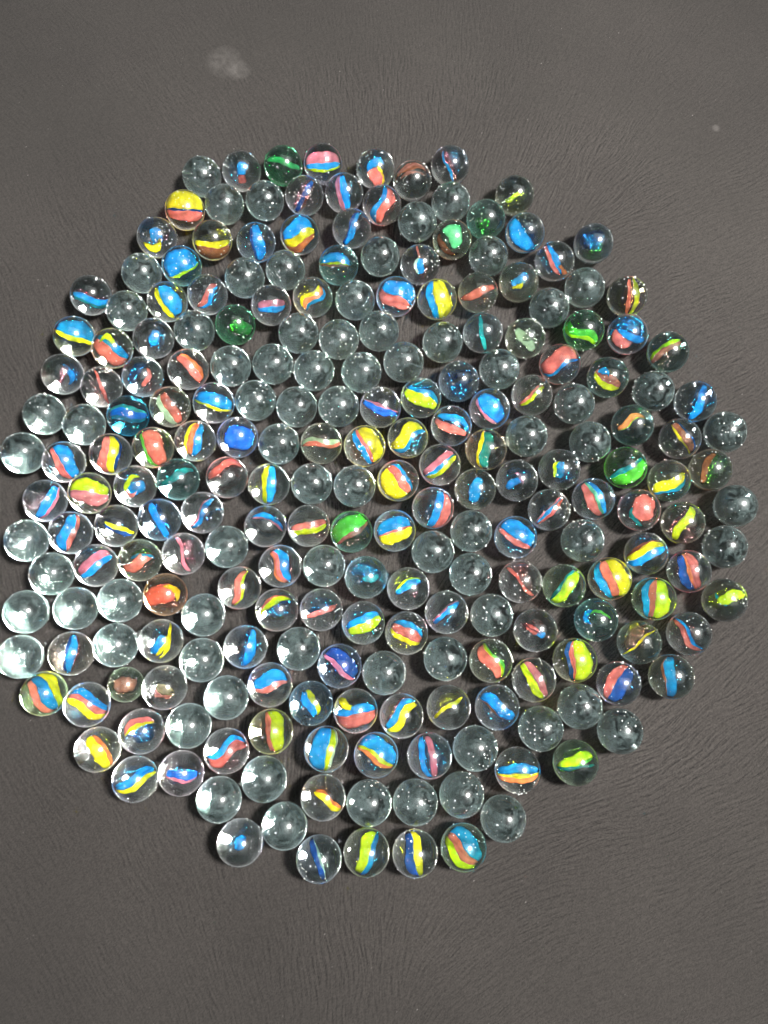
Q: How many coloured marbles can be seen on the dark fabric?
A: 158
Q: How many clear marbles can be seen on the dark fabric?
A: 73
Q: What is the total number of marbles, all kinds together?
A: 231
